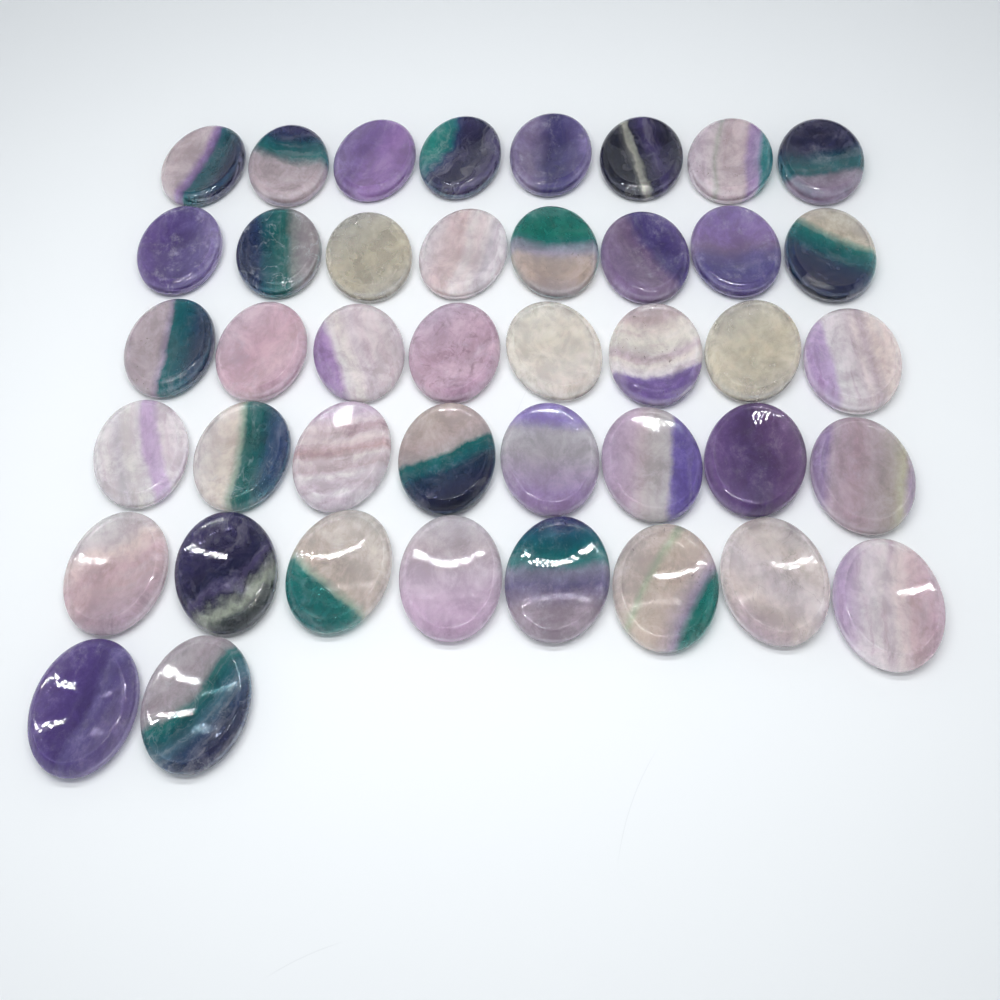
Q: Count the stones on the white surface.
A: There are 42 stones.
